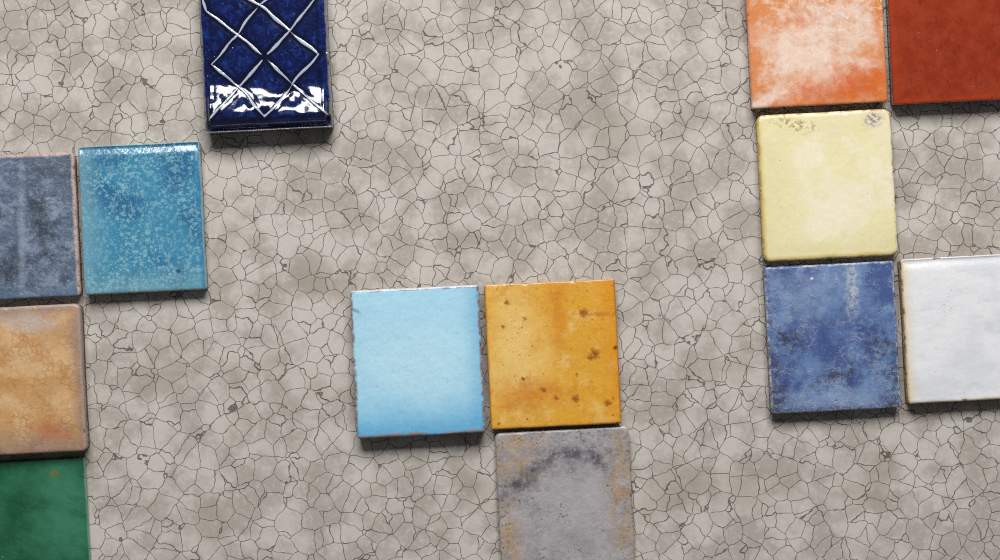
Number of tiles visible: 13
